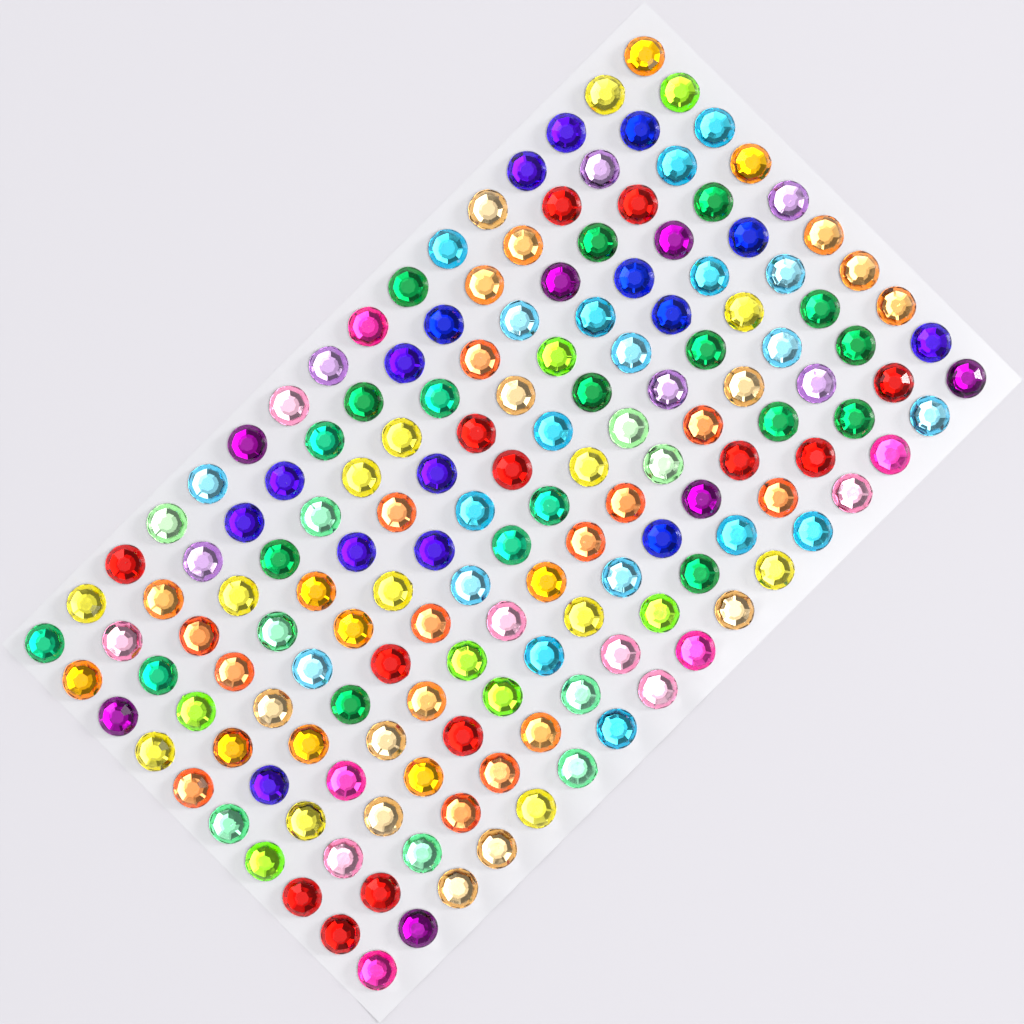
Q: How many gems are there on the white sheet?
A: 160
